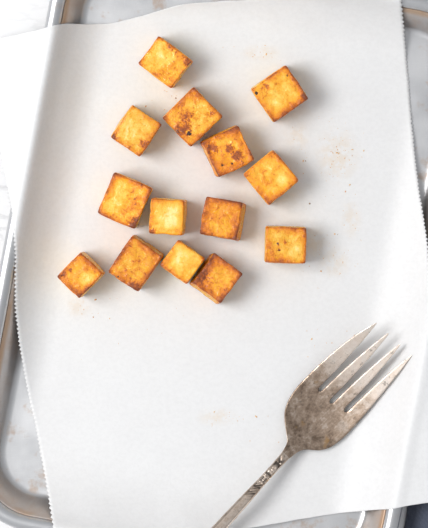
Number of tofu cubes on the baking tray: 14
